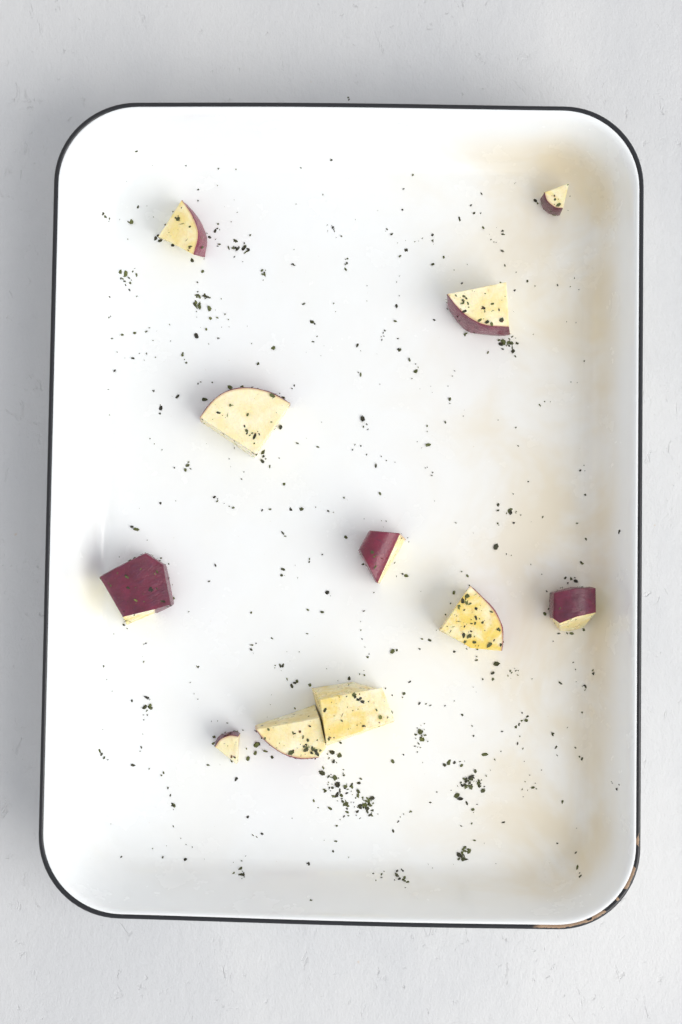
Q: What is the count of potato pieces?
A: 11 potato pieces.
